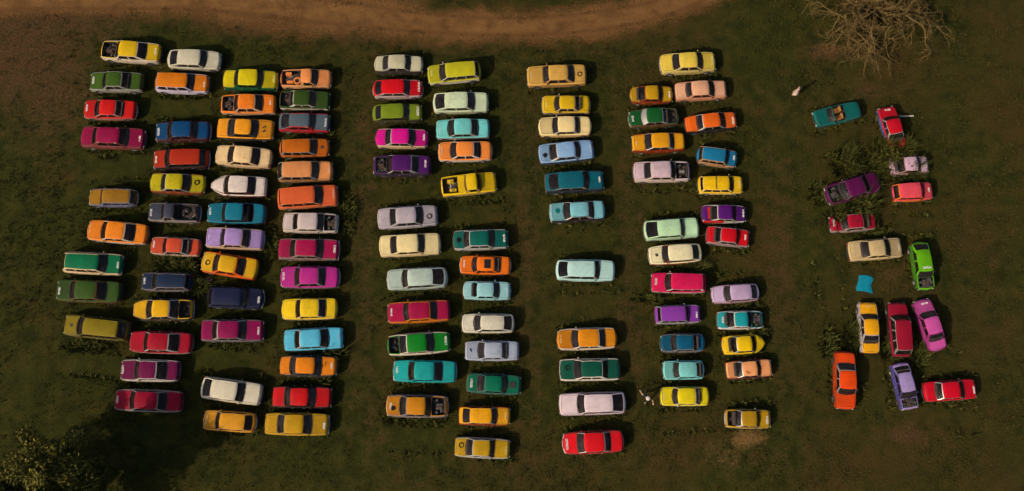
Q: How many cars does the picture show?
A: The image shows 120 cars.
